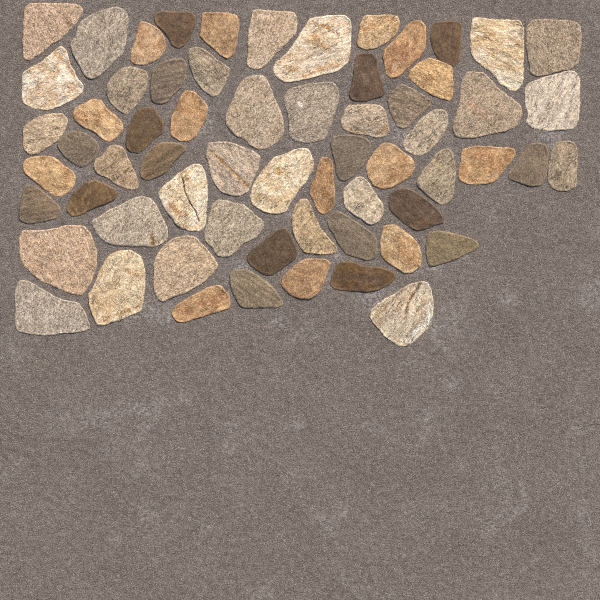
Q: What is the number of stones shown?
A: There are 63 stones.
